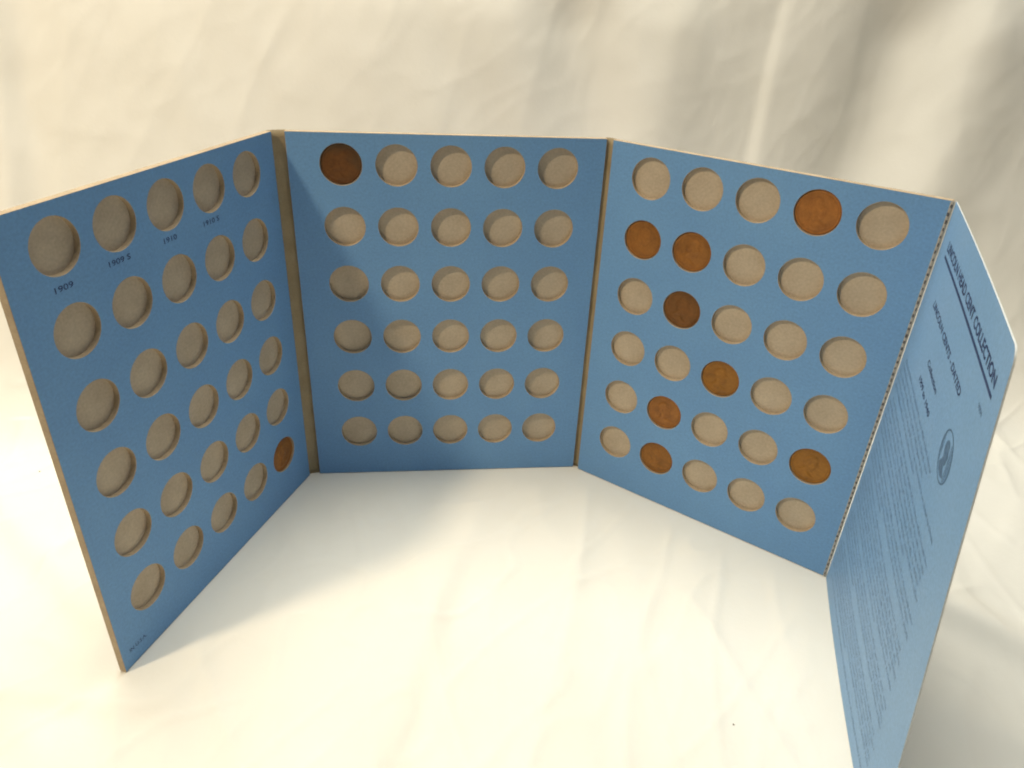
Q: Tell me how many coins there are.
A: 10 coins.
